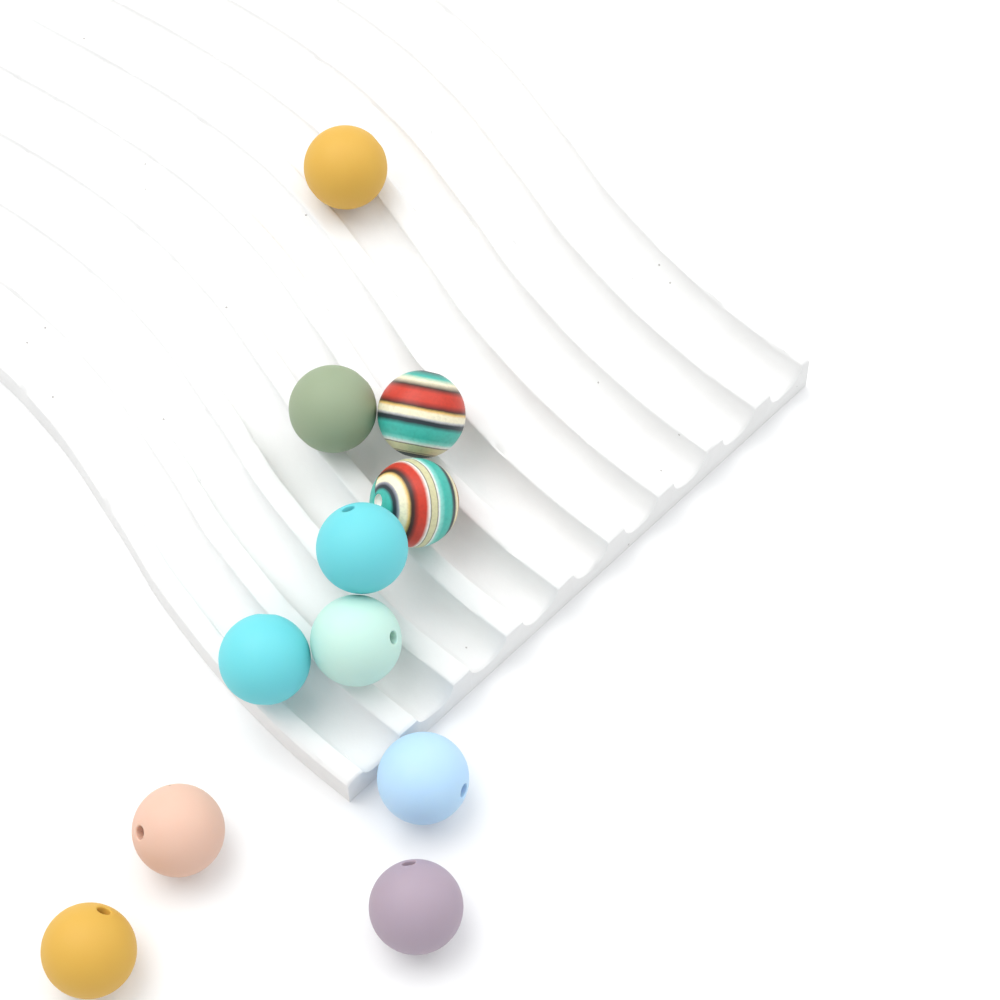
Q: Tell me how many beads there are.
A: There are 11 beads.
